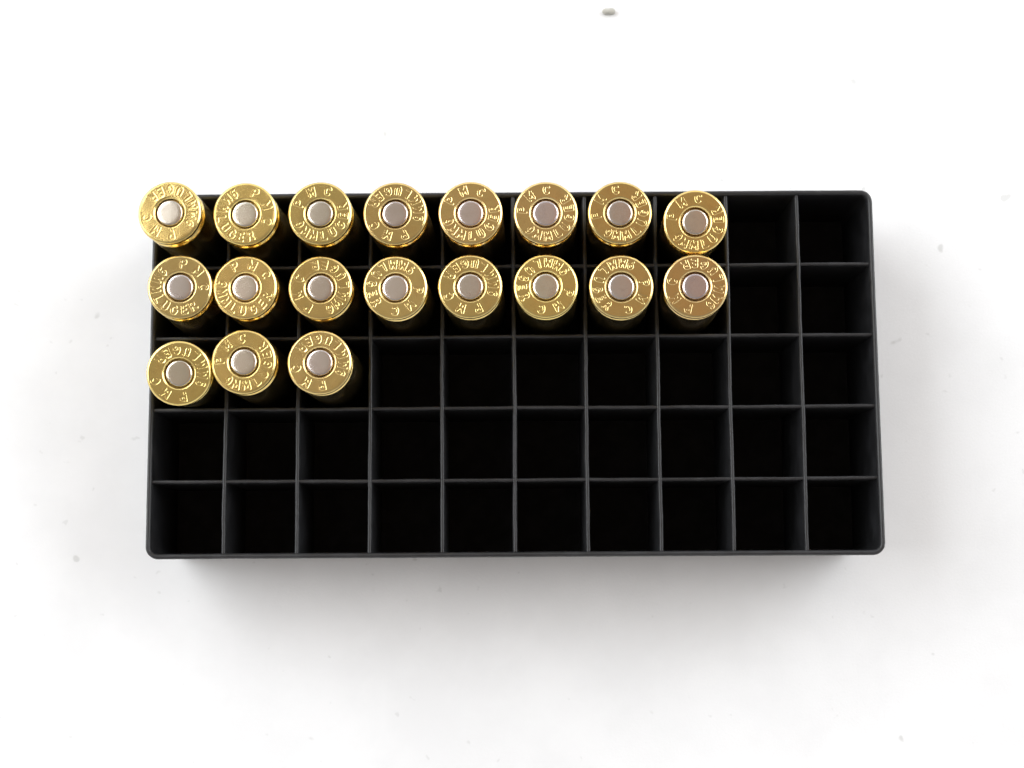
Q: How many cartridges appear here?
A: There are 19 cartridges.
